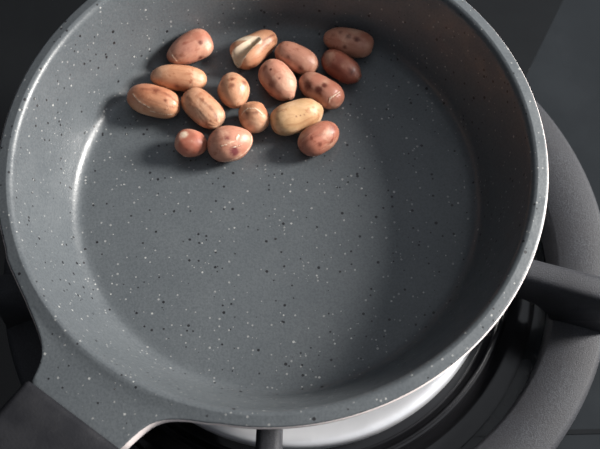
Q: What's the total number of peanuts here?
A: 16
